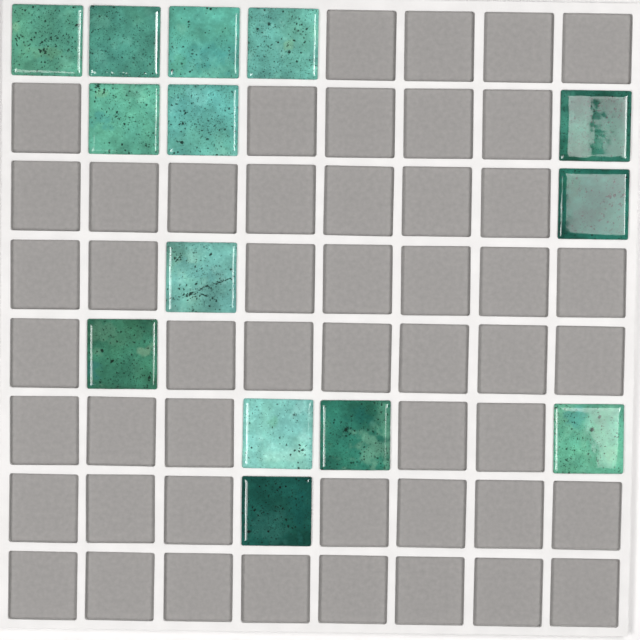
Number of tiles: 14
